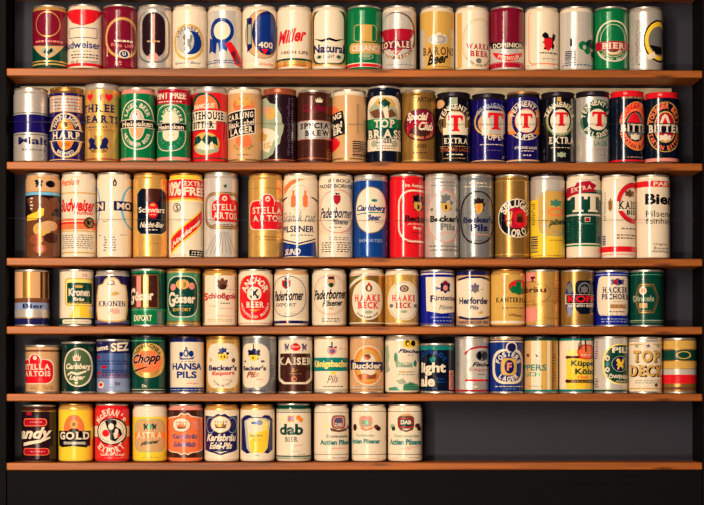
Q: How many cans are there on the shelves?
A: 103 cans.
